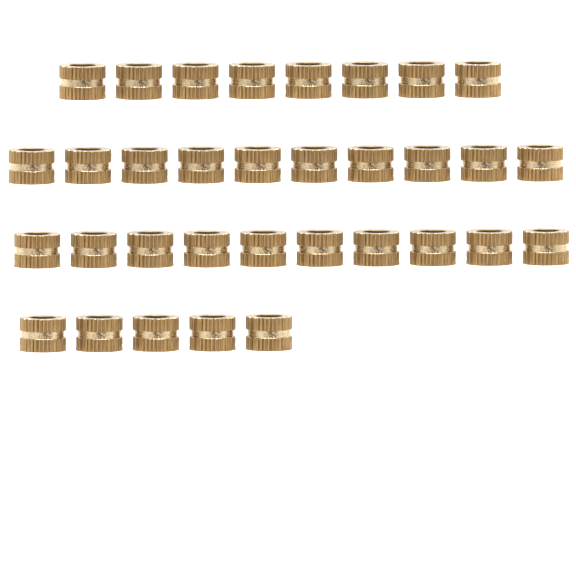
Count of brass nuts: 33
